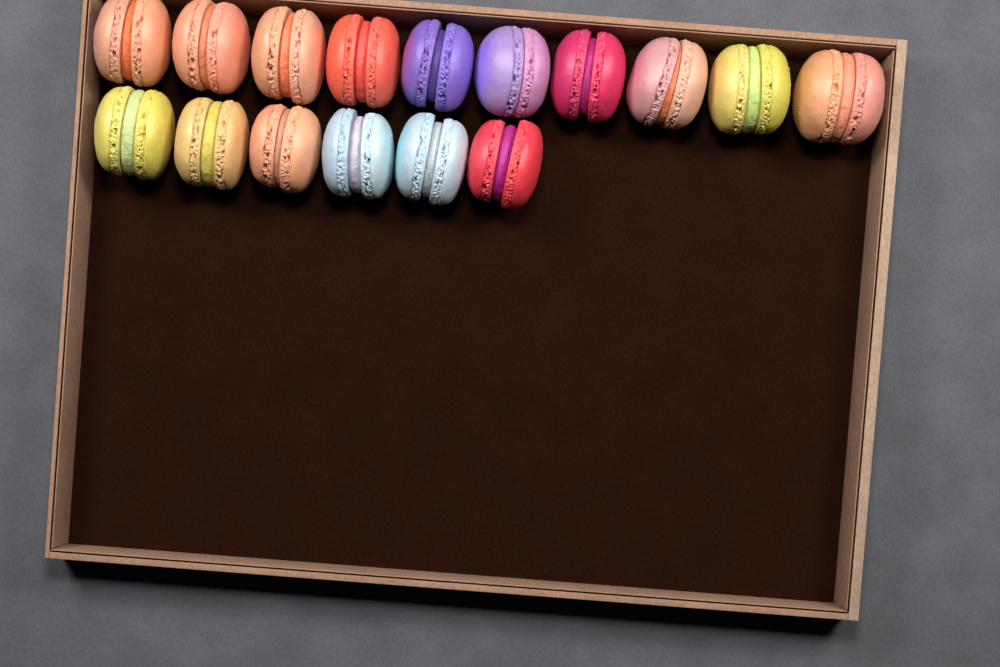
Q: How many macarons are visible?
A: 16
